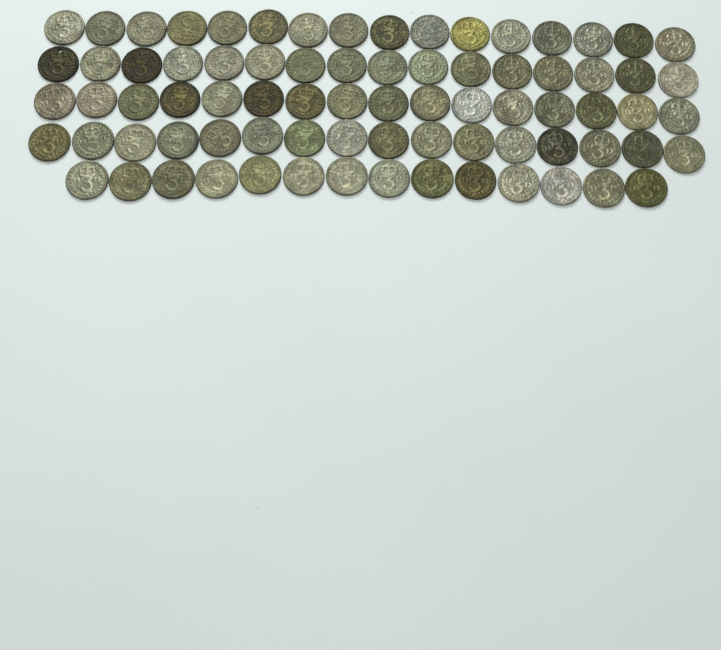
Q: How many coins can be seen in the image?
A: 78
